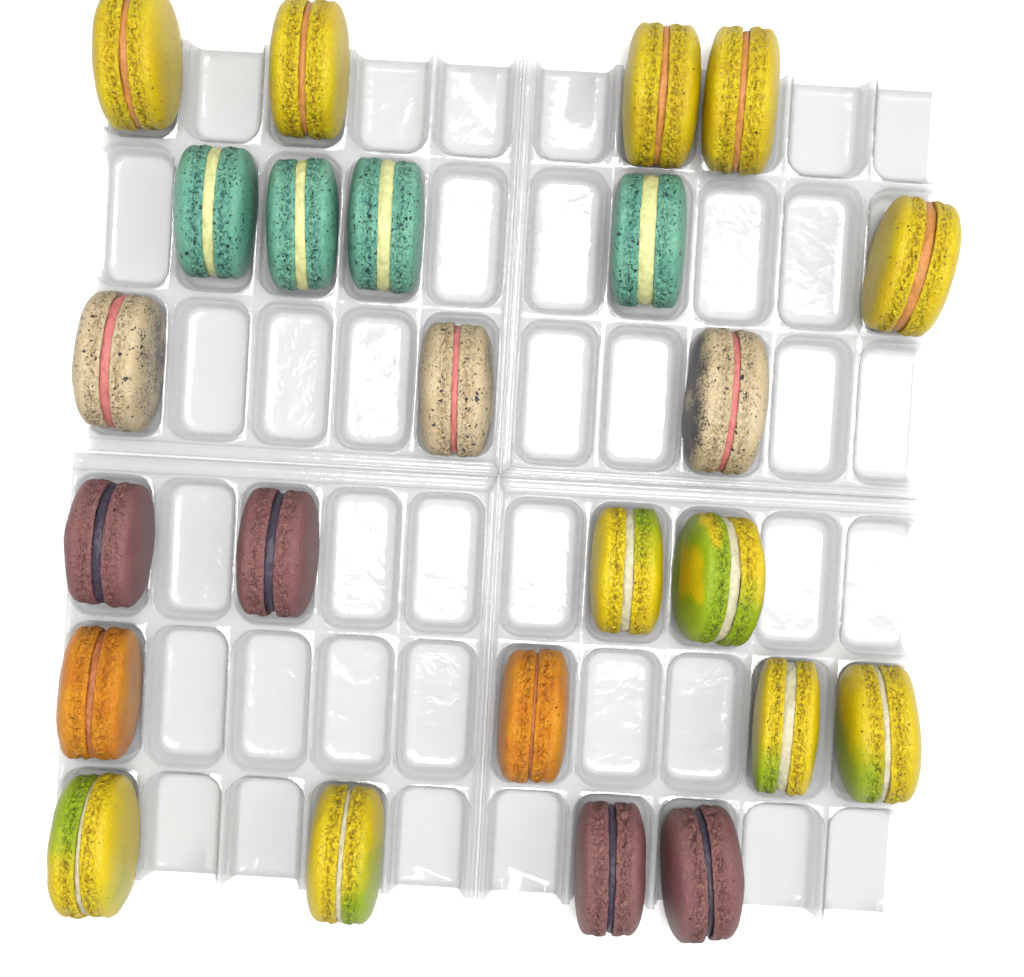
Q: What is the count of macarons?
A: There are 24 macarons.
